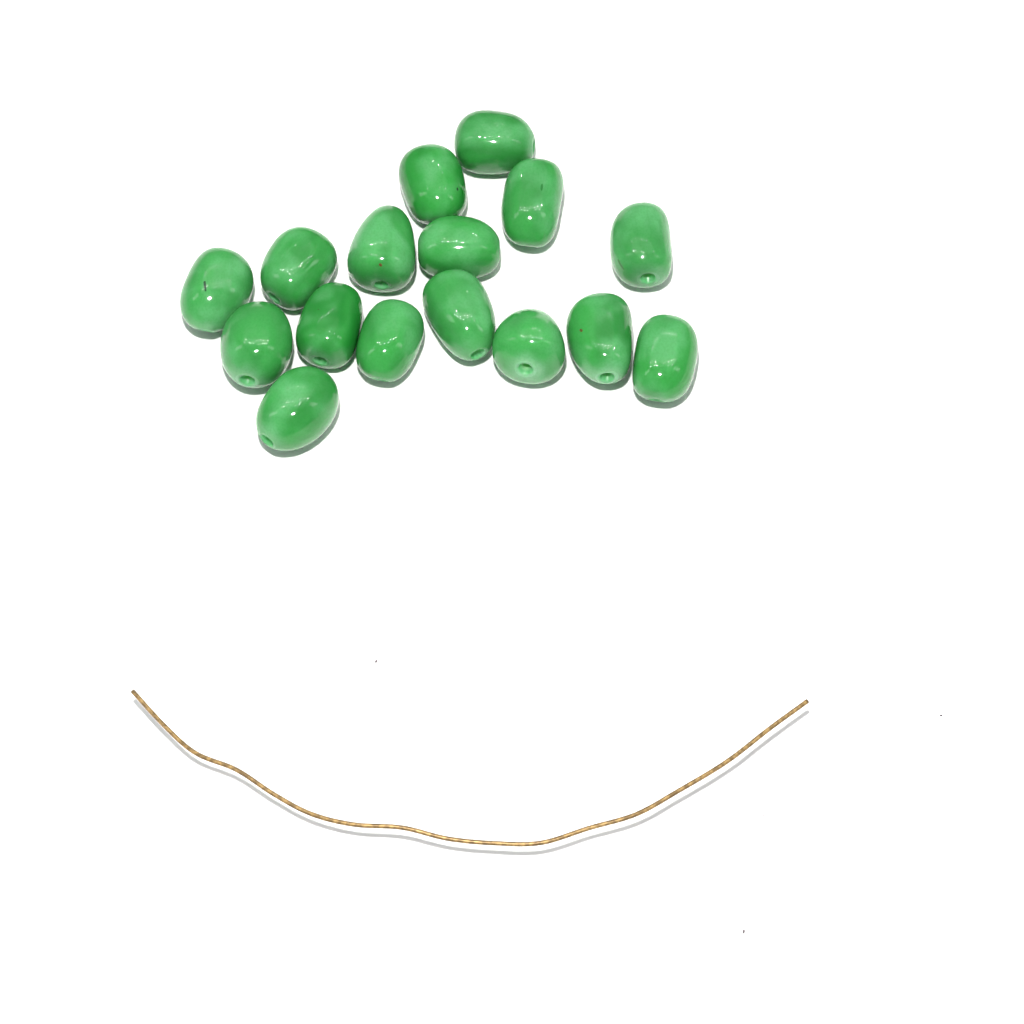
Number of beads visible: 16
